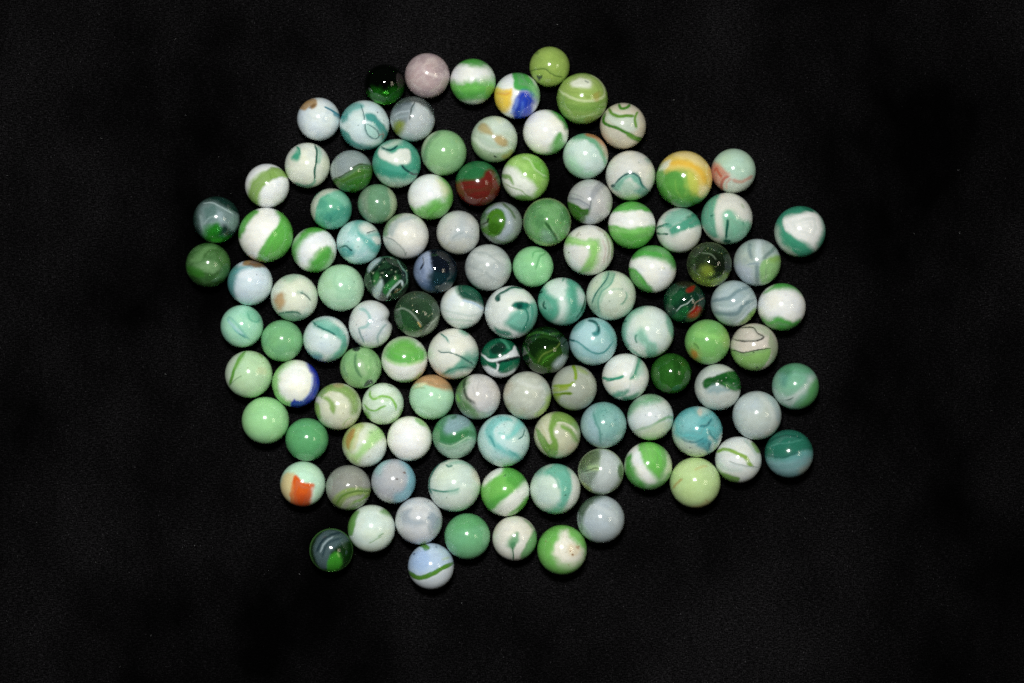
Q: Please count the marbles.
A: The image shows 114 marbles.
